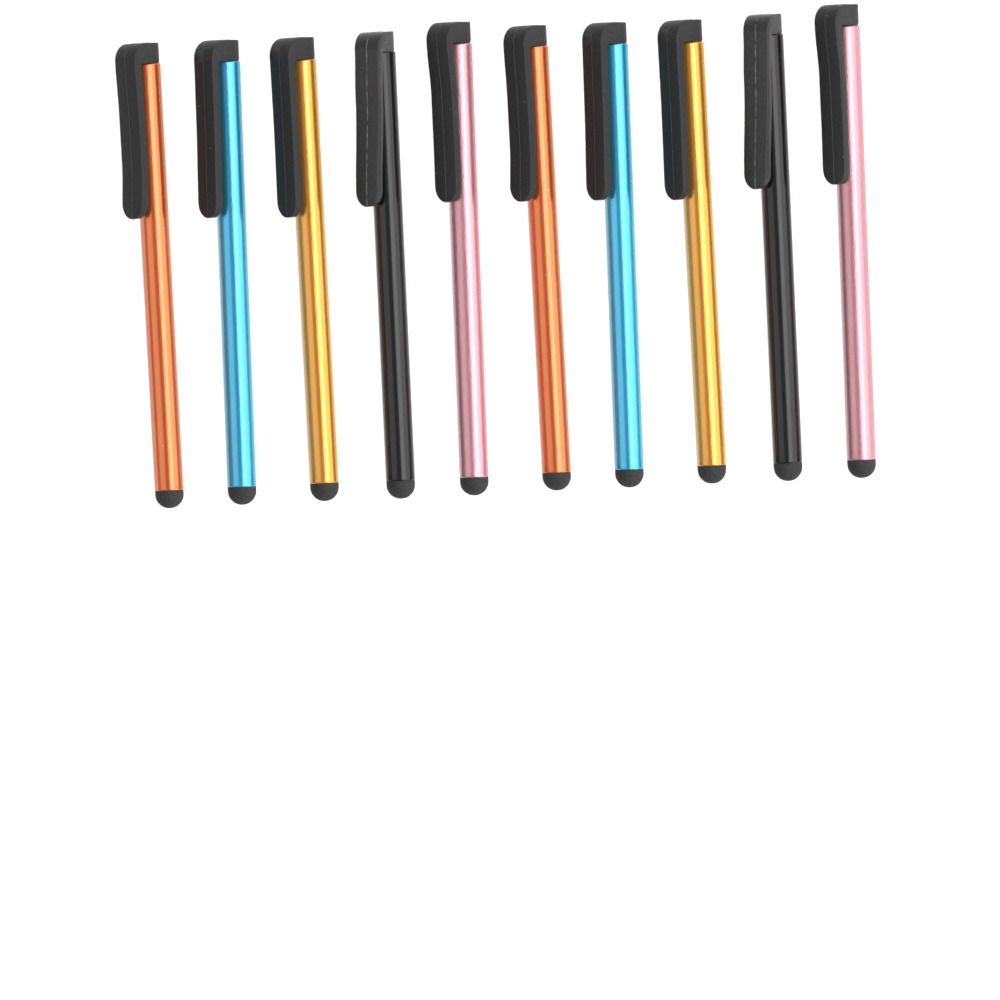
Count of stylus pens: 10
